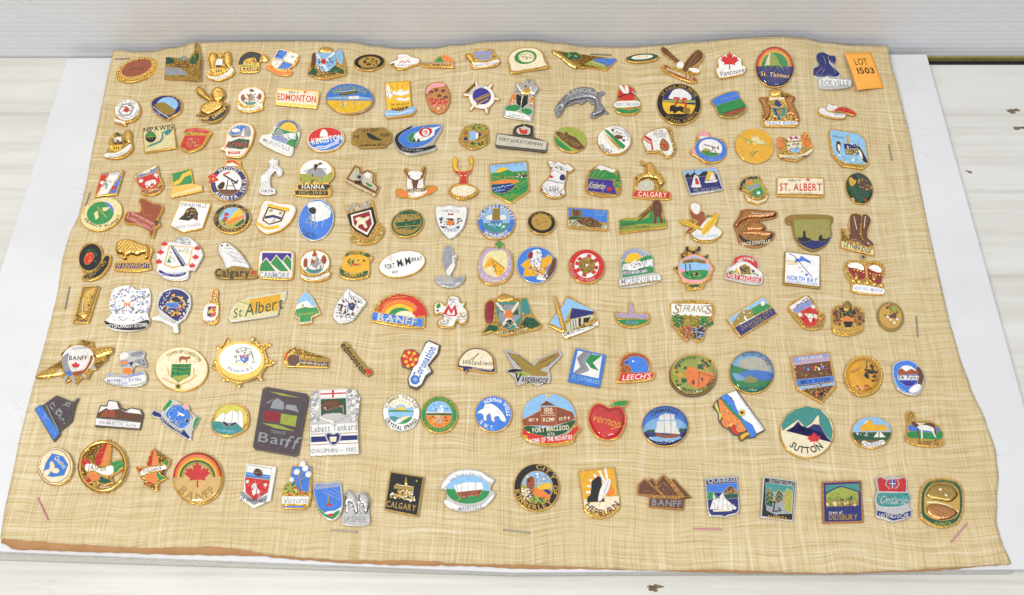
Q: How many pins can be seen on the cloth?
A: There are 168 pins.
